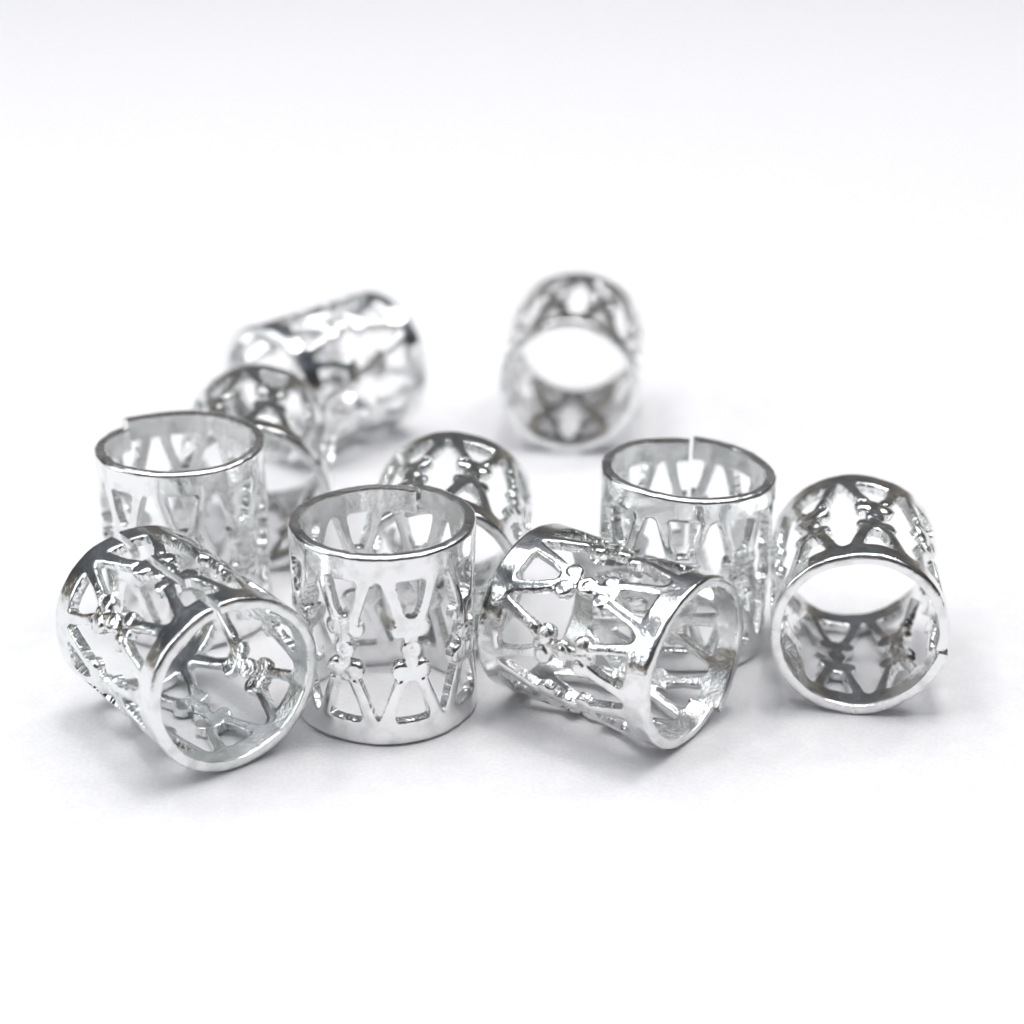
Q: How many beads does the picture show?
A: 10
